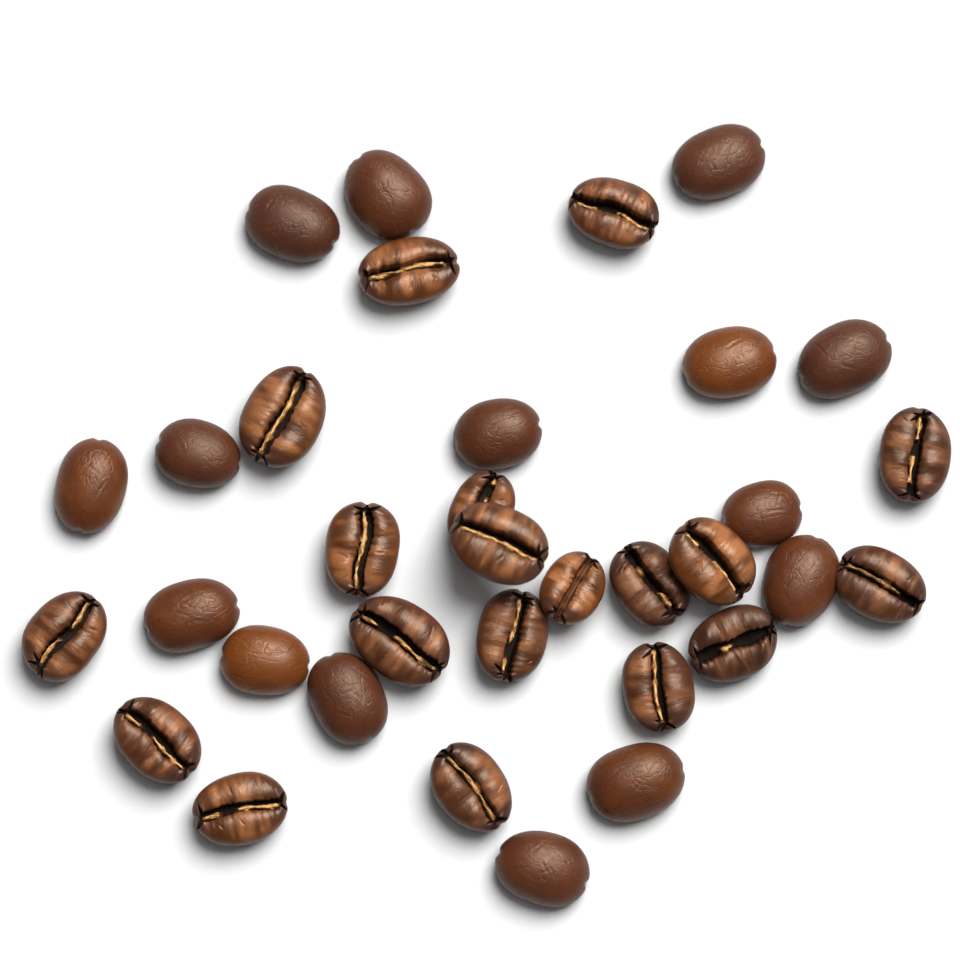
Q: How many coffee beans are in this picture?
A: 34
